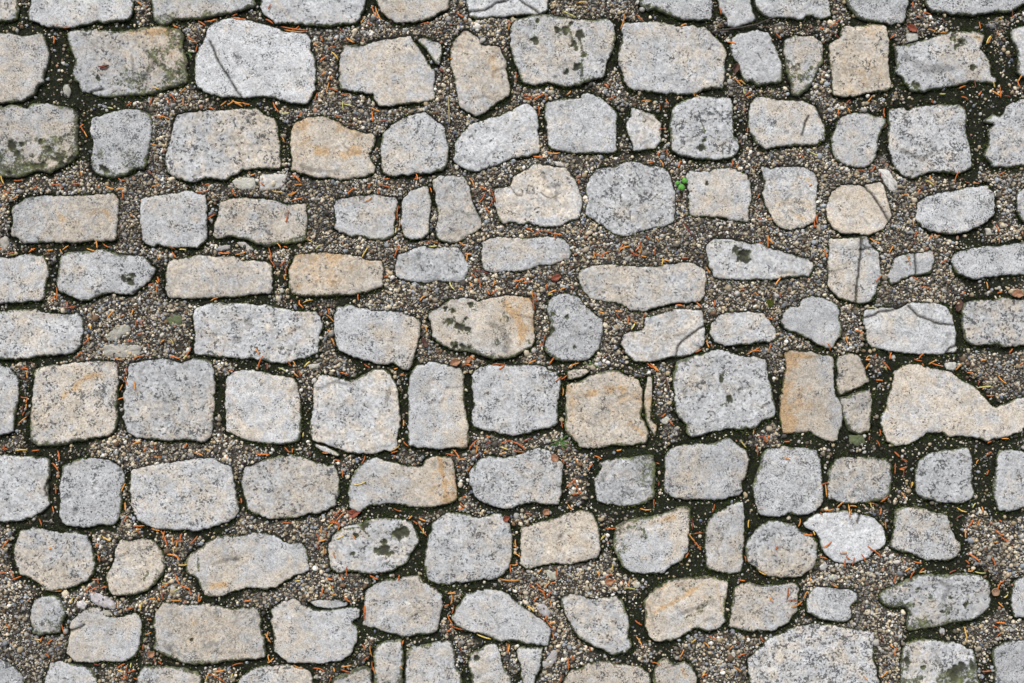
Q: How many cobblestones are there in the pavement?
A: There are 132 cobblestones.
